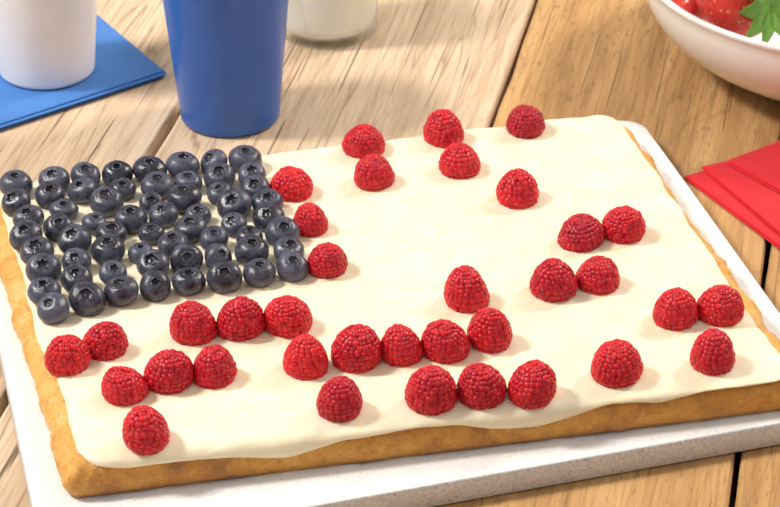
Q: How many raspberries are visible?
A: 36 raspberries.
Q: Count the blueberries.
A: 62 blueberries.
